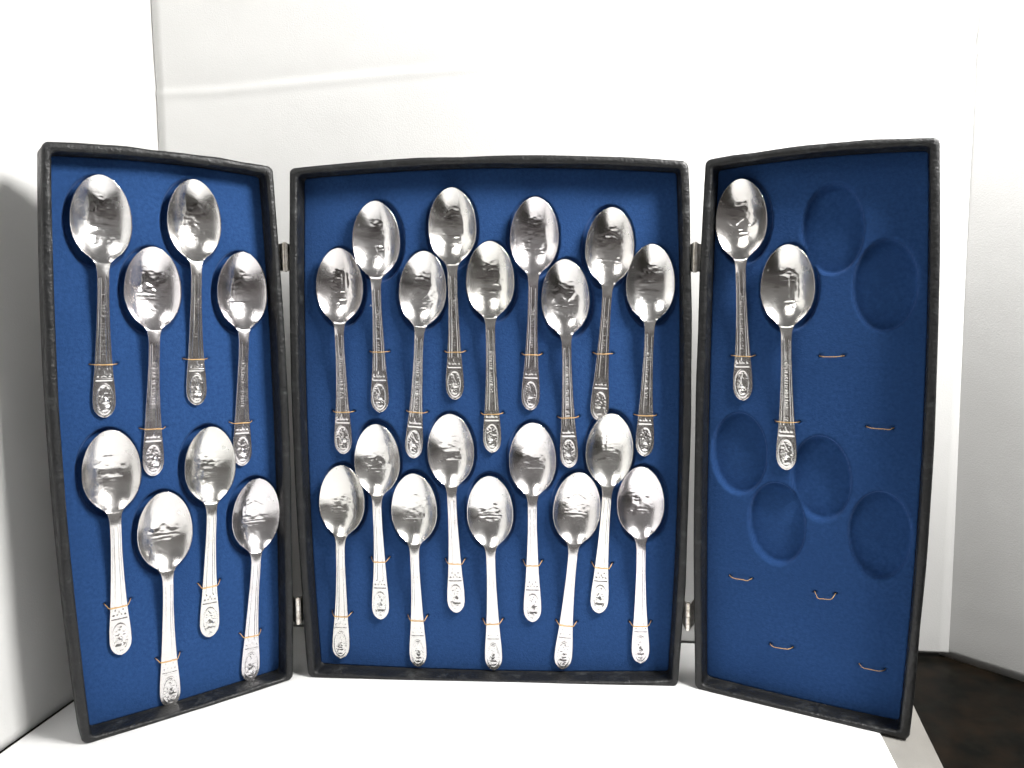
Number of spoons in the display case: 28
